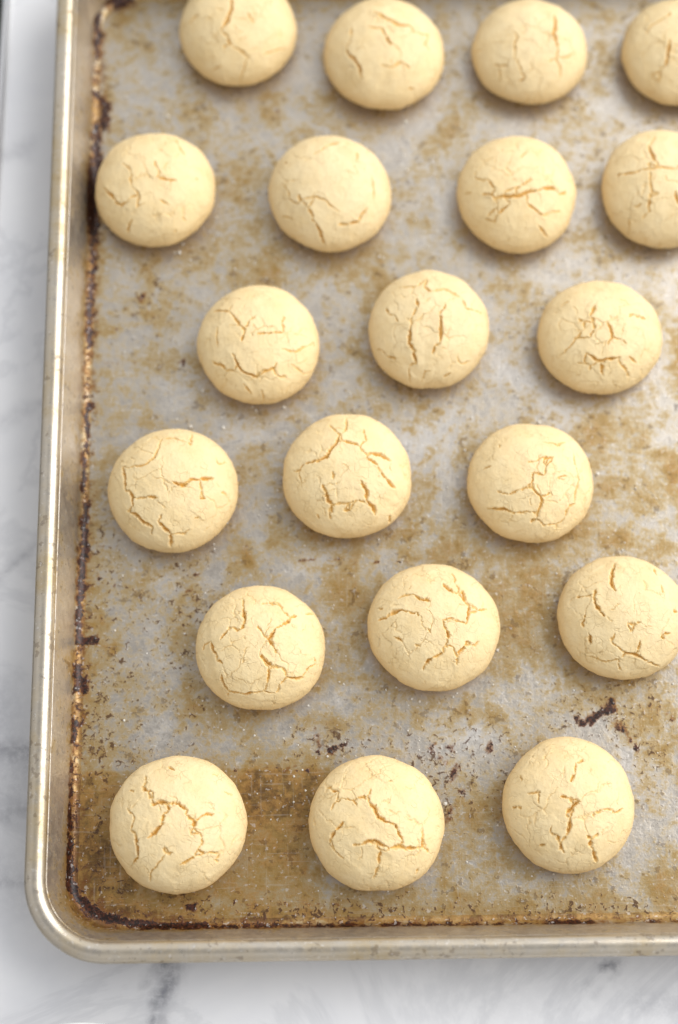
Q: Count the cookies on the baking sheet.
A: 20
